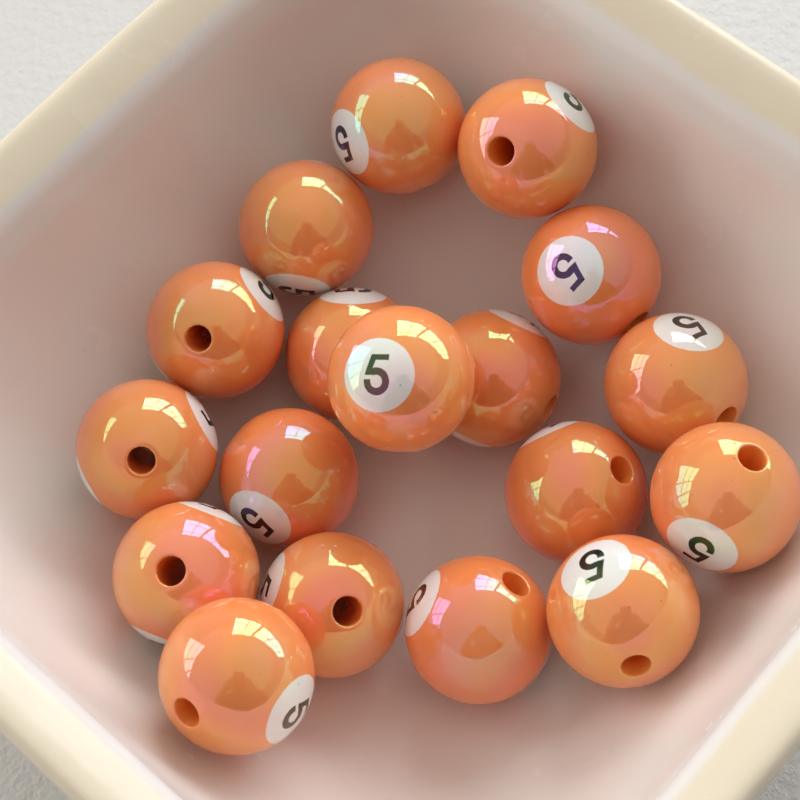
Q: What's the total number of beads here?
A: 18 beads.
